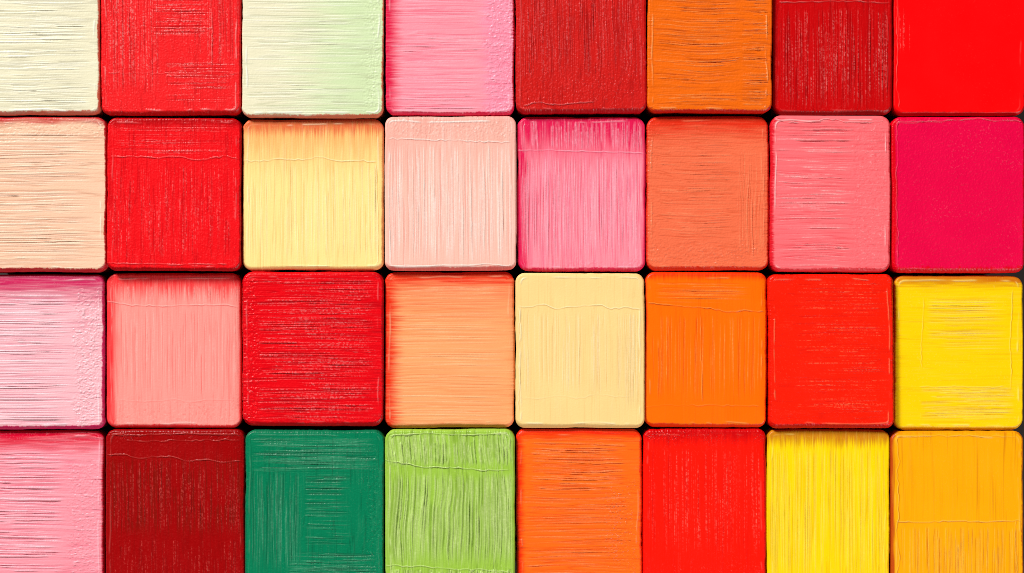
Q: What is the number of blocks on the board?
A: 32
